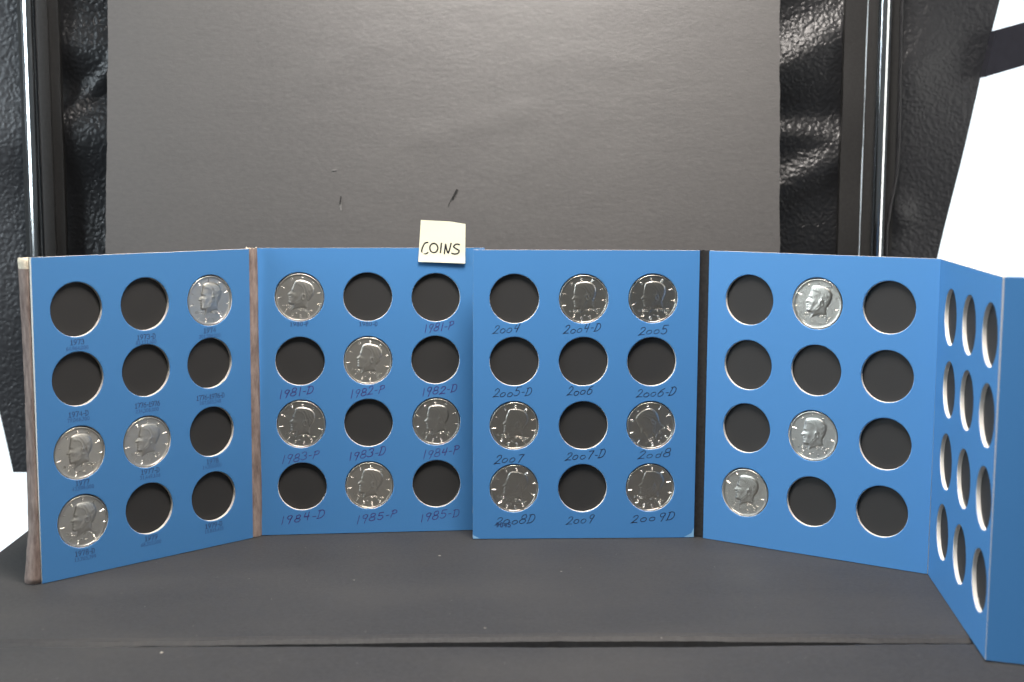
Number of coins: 18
